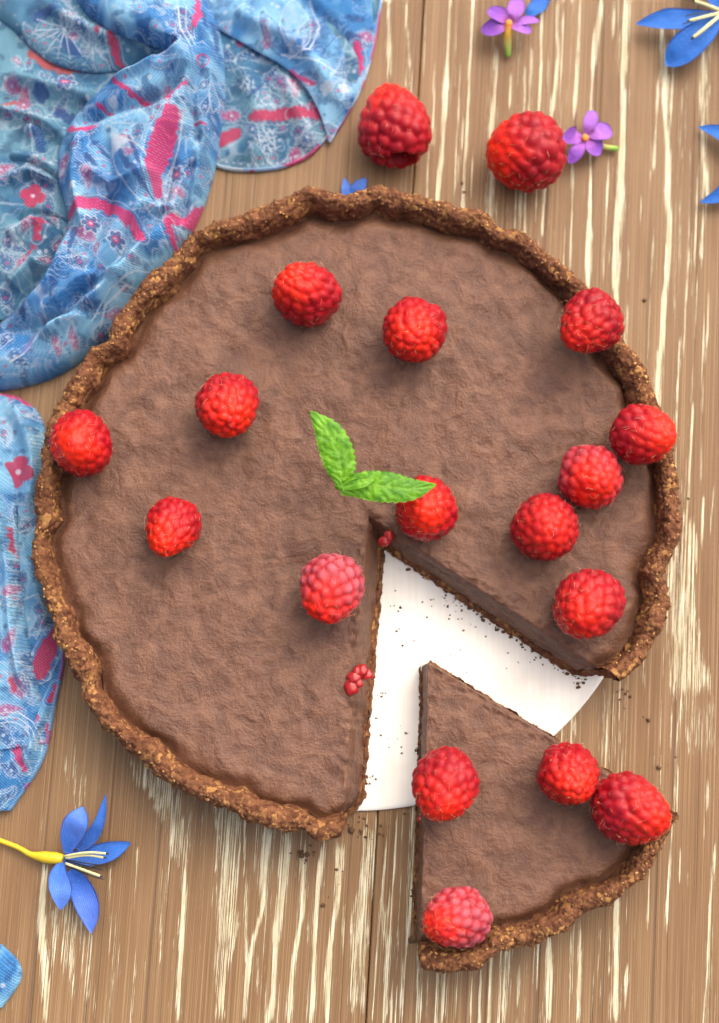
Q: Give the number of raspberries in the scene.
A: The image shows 18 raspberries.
